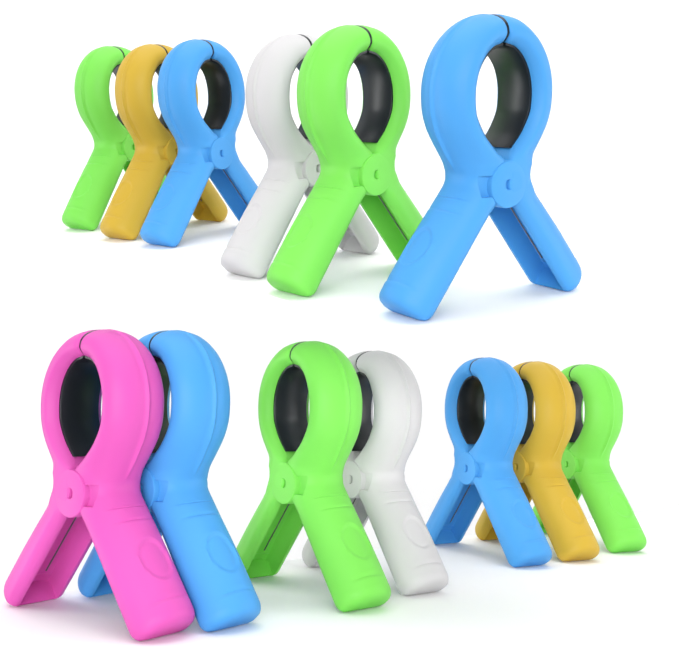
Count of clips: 13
